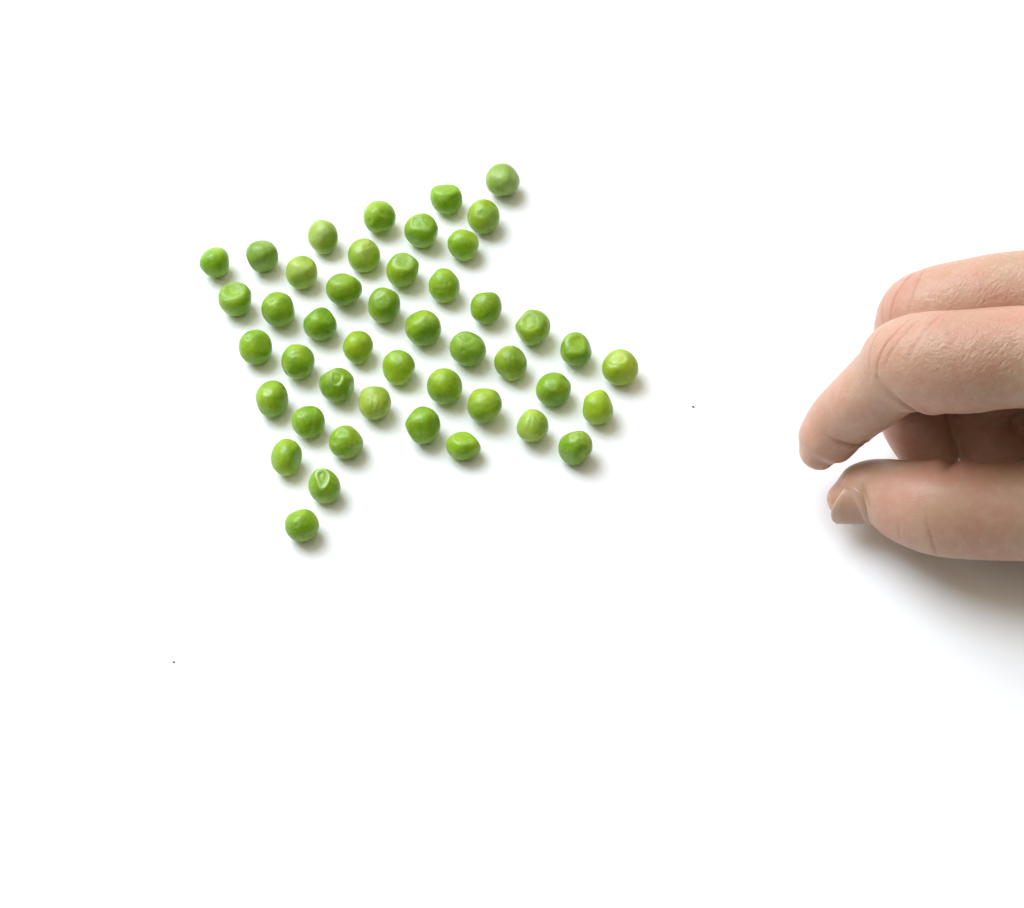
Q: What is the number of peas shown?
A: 45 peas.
